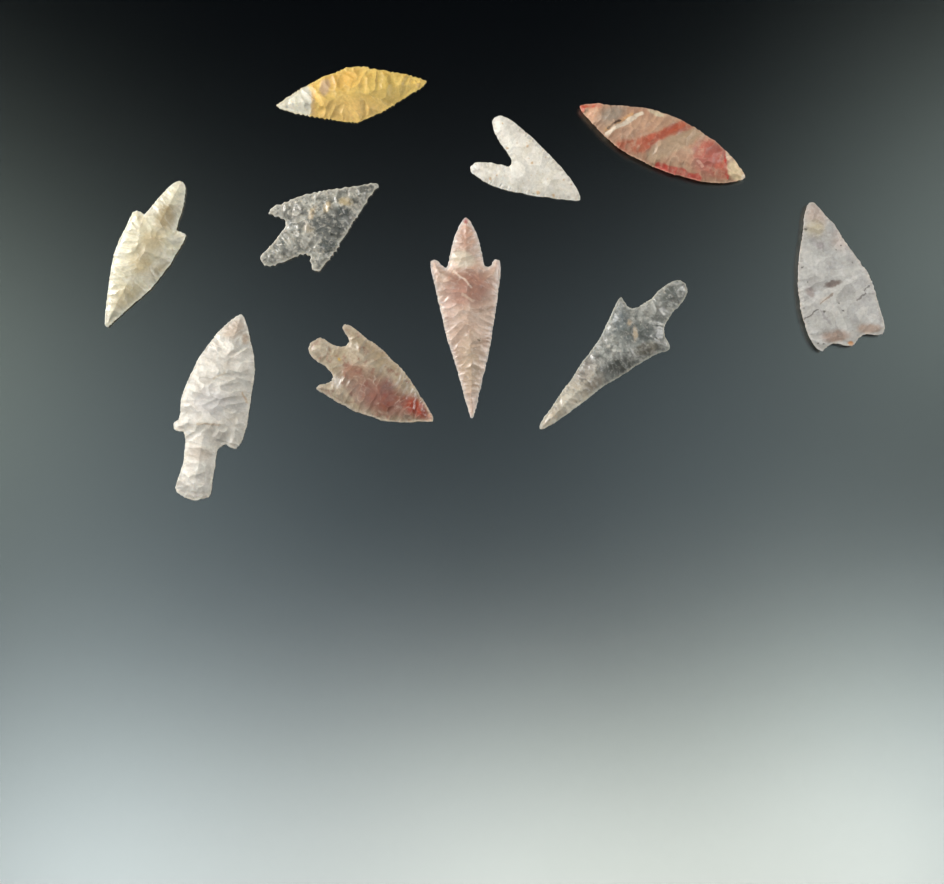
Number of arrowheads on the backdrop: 10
